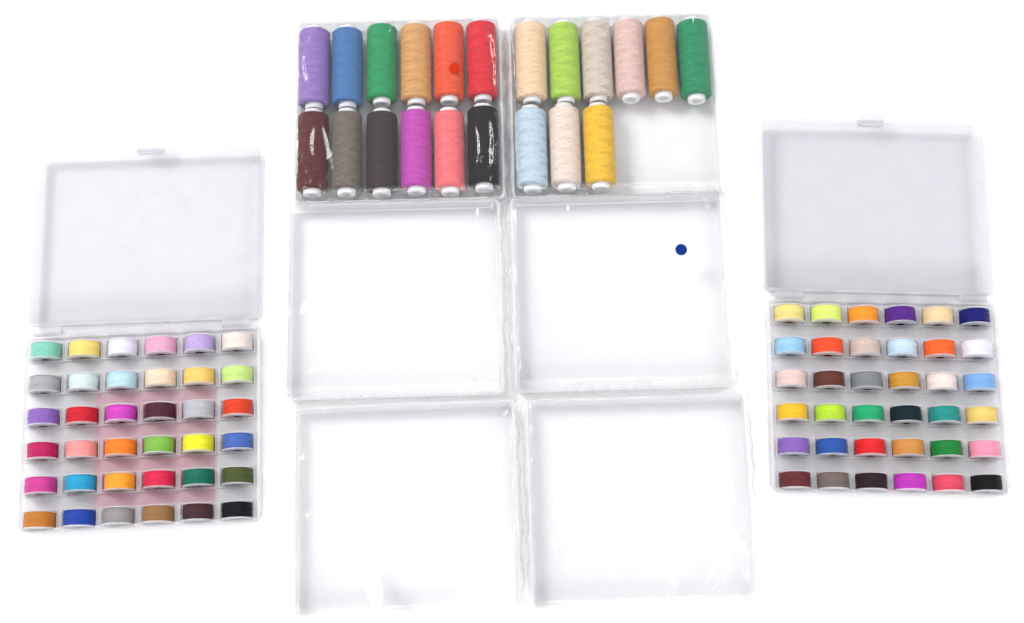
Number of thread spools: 21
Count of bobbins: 72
